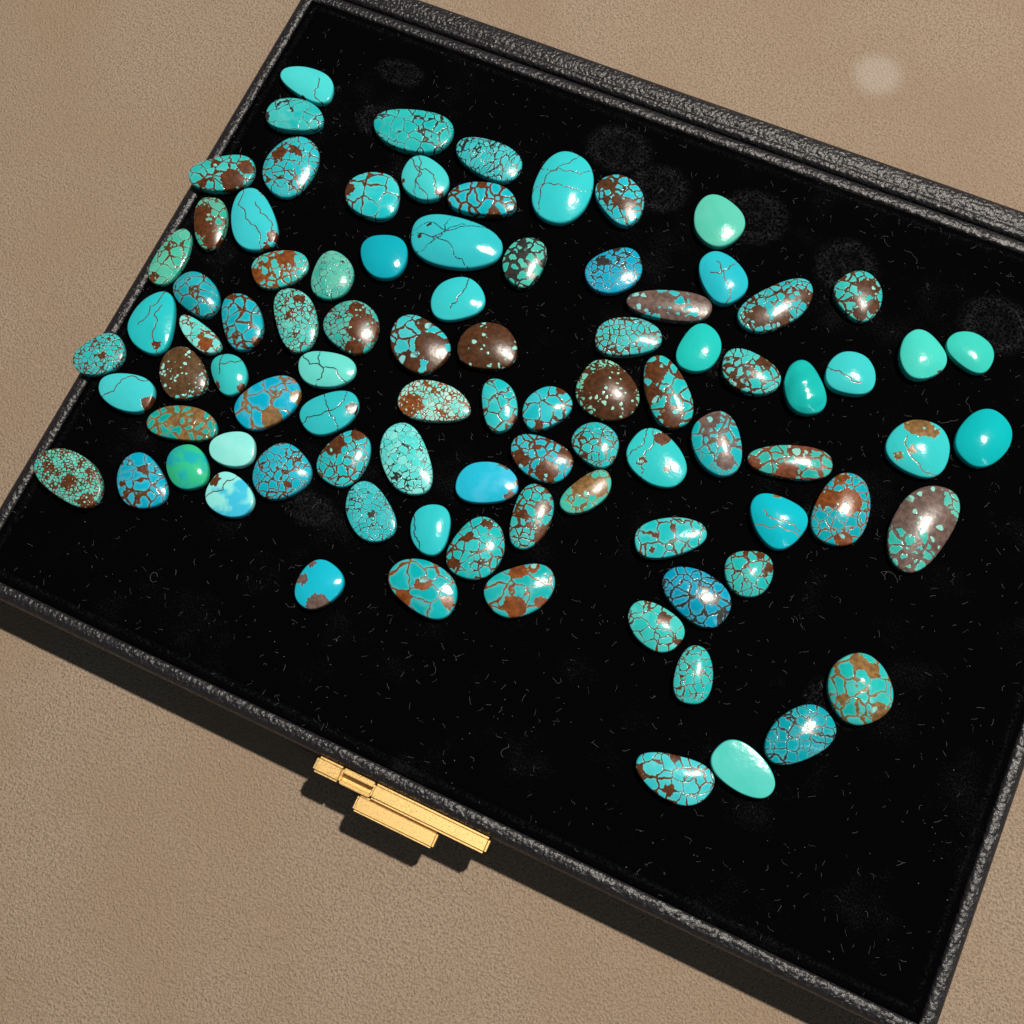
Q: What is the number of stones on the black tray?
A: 90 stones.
